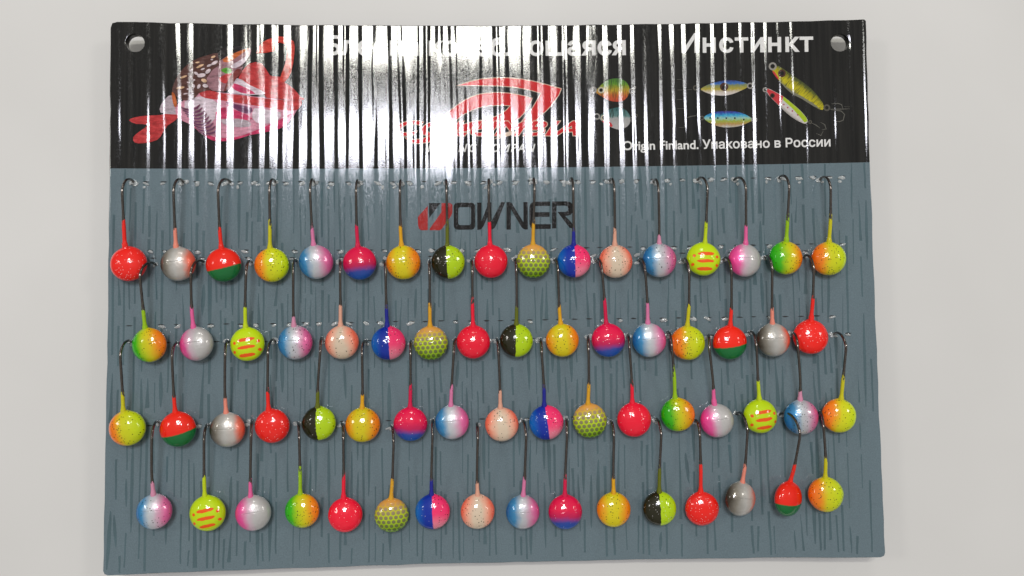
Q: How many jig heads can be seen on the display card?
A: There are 66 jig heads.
